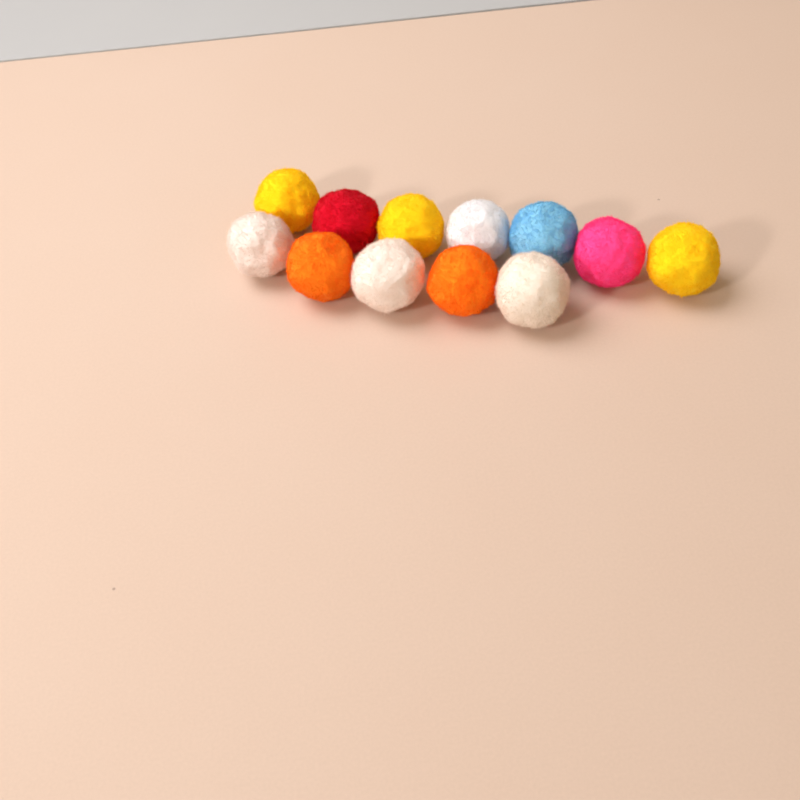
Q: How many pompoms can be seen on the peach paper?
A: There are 12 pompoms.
